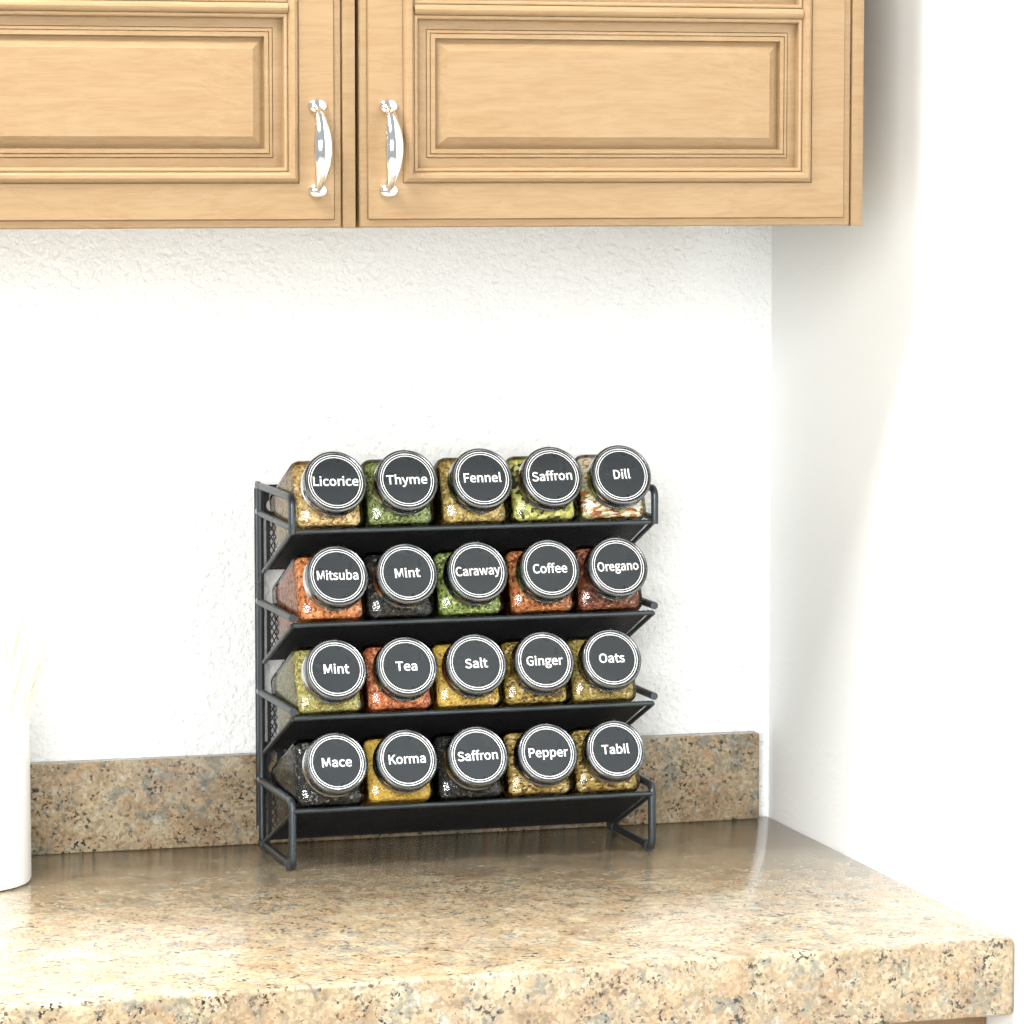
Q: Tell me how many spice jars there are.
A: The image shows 20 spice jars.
